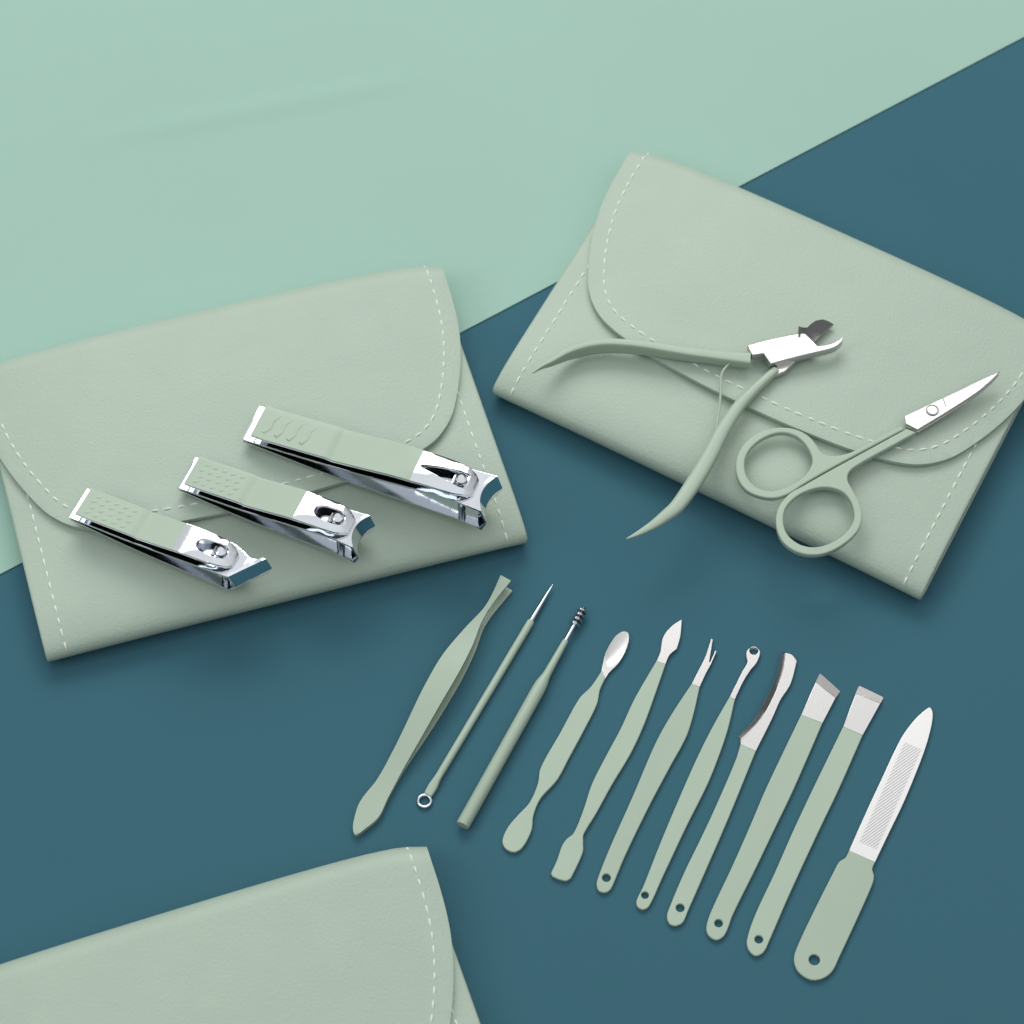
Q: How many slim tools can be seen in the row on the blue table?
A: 11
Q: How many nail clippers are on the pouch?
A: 3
